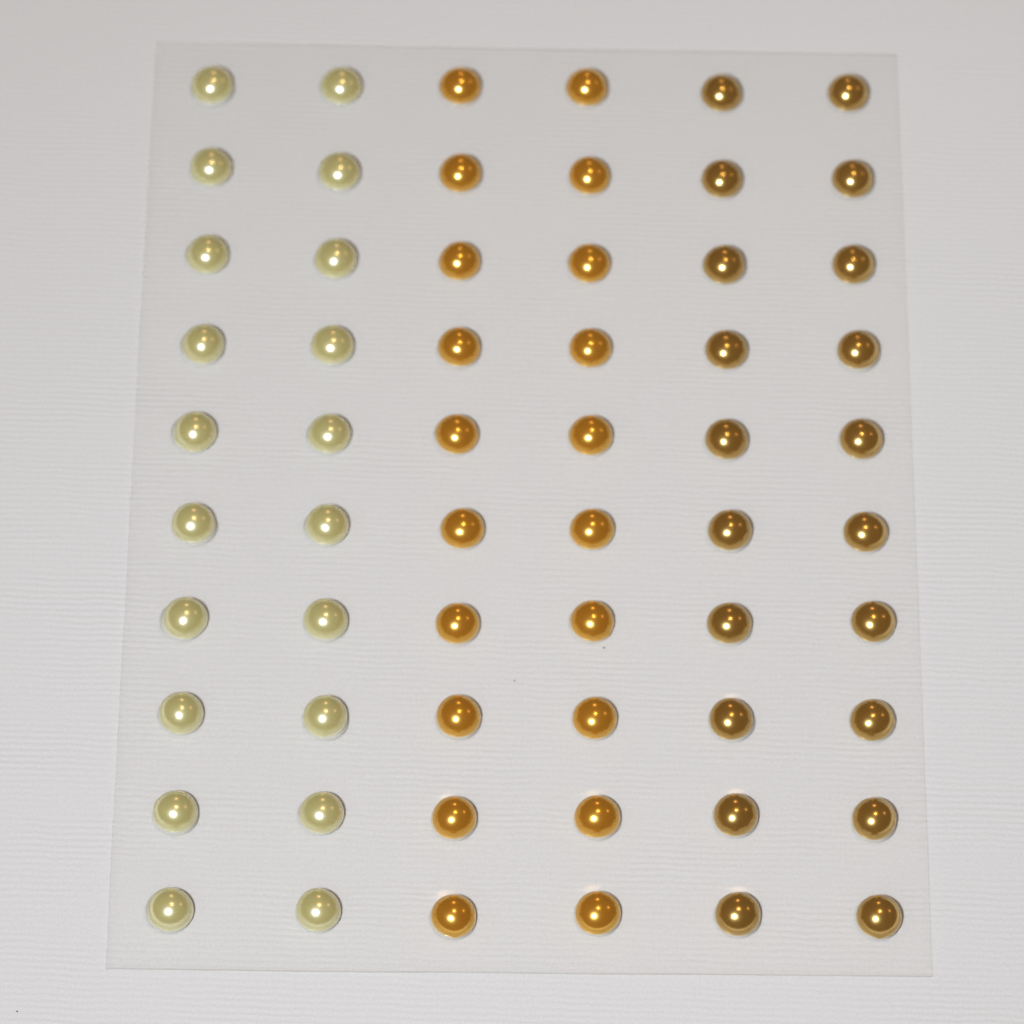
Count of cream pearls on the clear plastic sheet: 20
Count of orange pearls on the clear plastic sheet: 20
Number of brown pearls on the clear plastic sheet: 20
